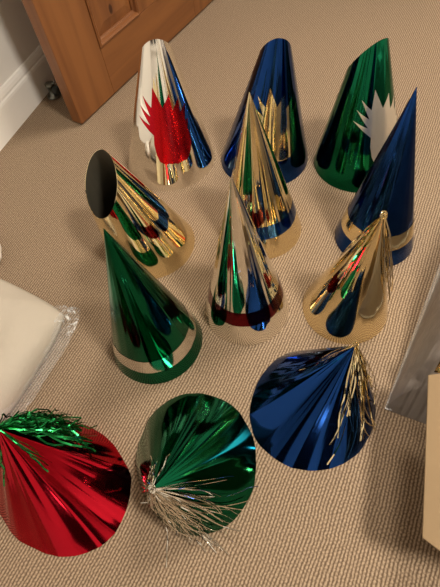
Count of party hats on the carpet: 12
